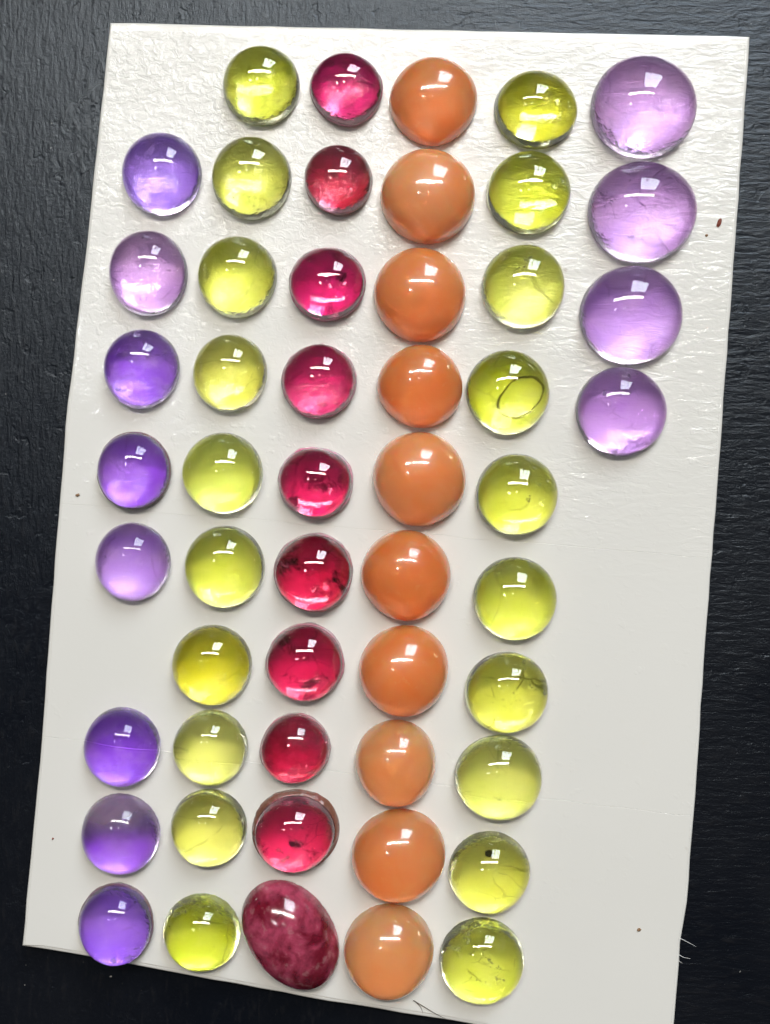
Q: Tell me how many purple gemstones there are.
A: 12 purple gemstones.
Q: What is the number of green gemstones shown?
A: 20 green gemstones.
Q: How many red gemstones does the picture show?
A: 10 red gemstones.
